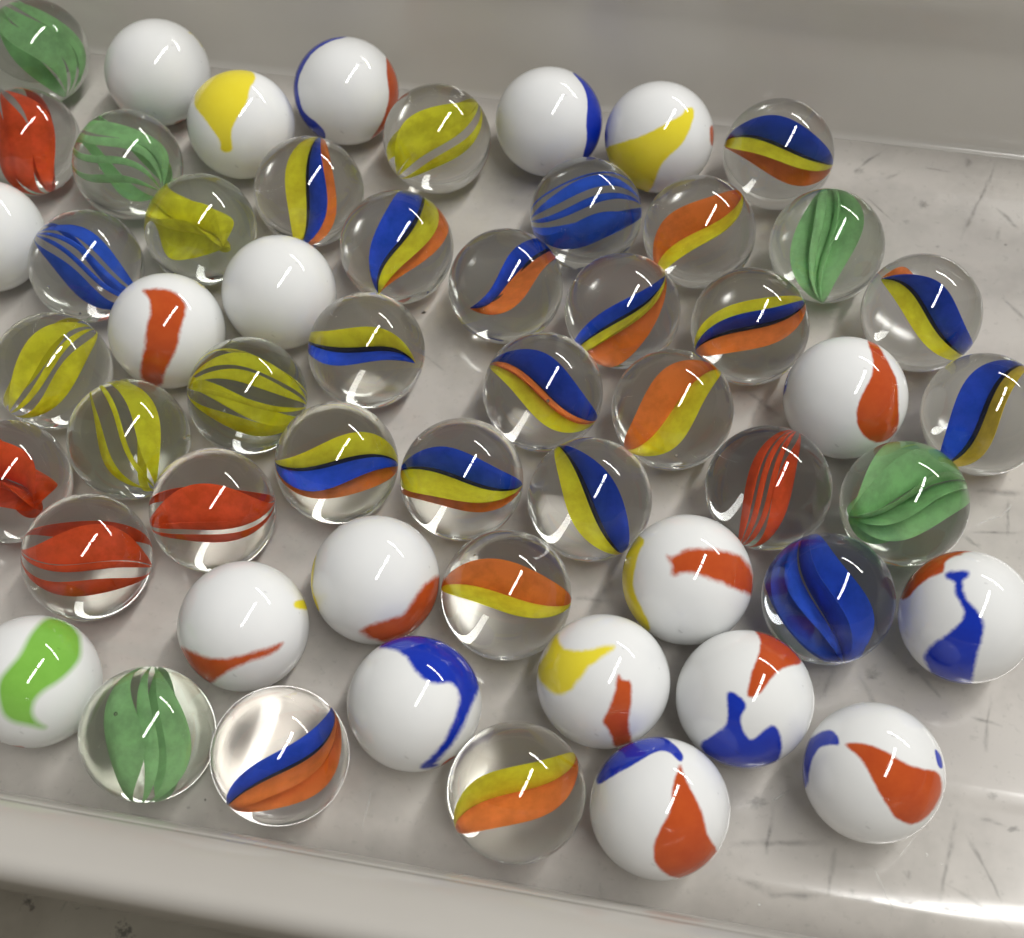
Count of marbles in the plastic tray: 55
